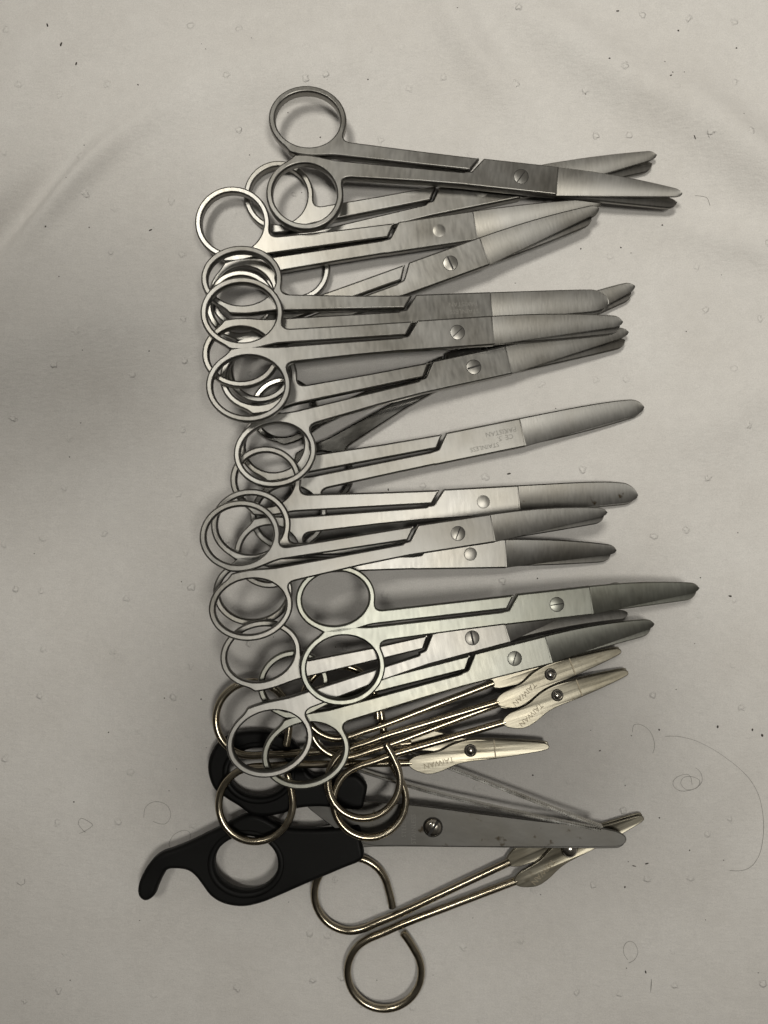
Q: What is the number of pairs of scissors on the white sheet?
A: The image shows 20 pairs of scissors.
